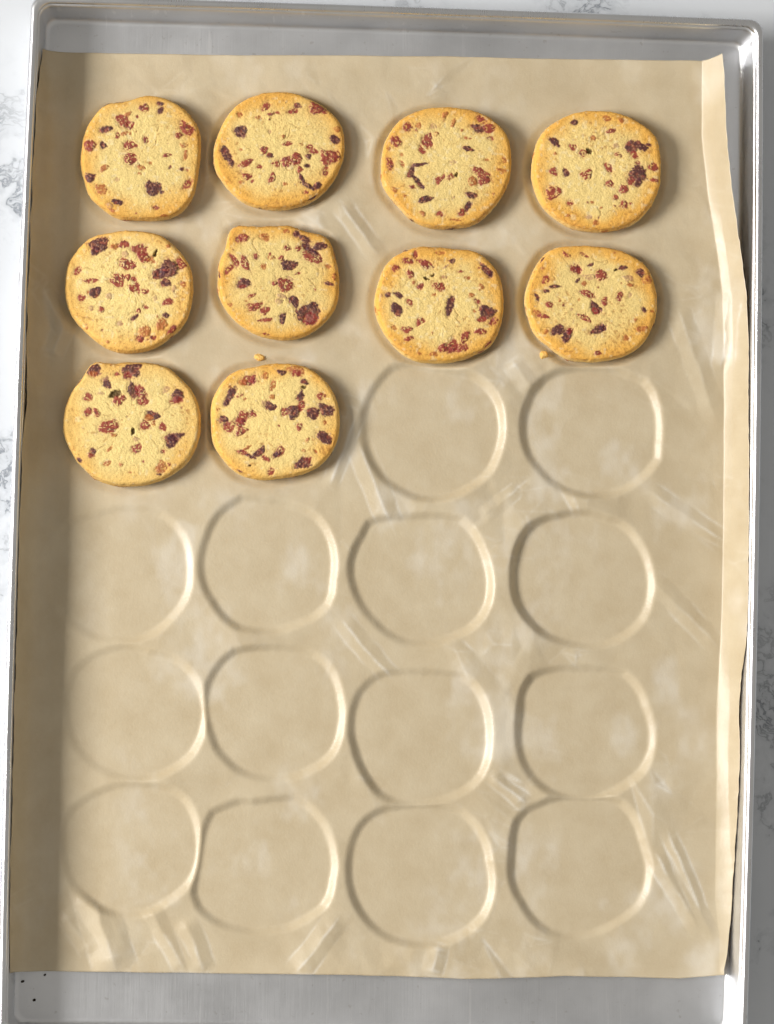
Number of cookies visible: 10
